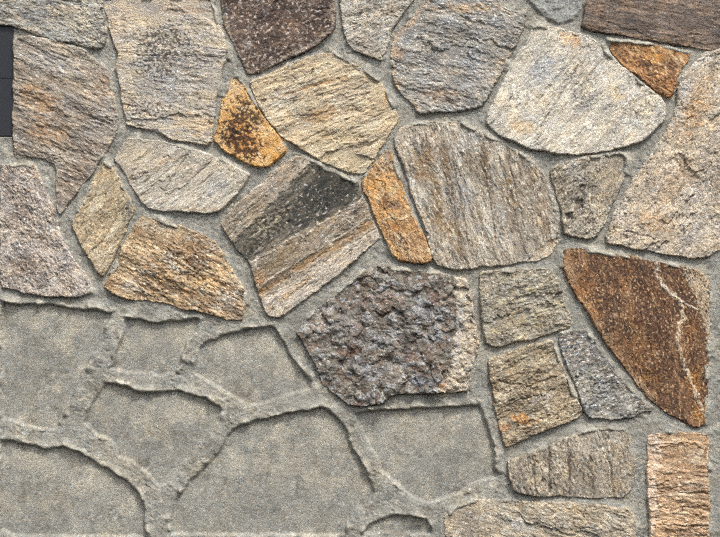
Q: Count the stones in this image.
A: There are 28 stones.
